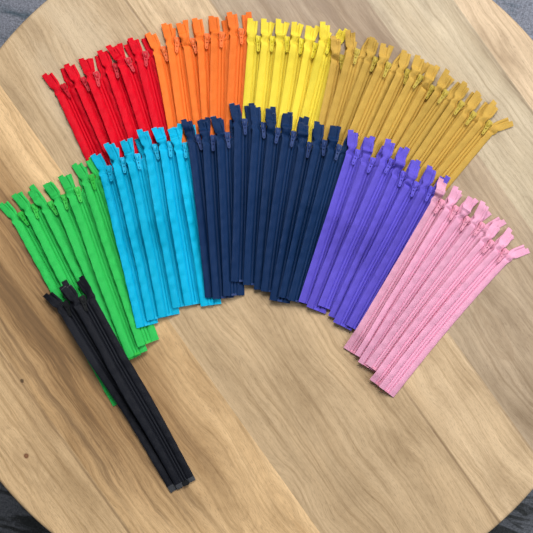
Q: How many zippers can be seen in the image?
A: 65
